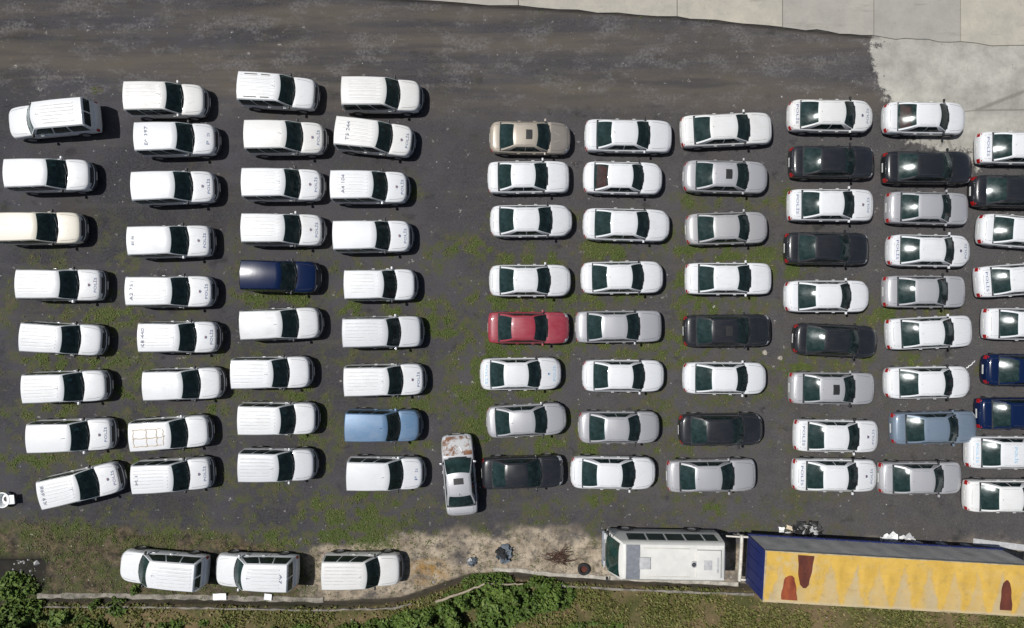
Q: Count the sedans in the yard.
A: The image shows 52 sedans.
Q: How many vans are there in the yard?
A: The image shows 38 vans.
